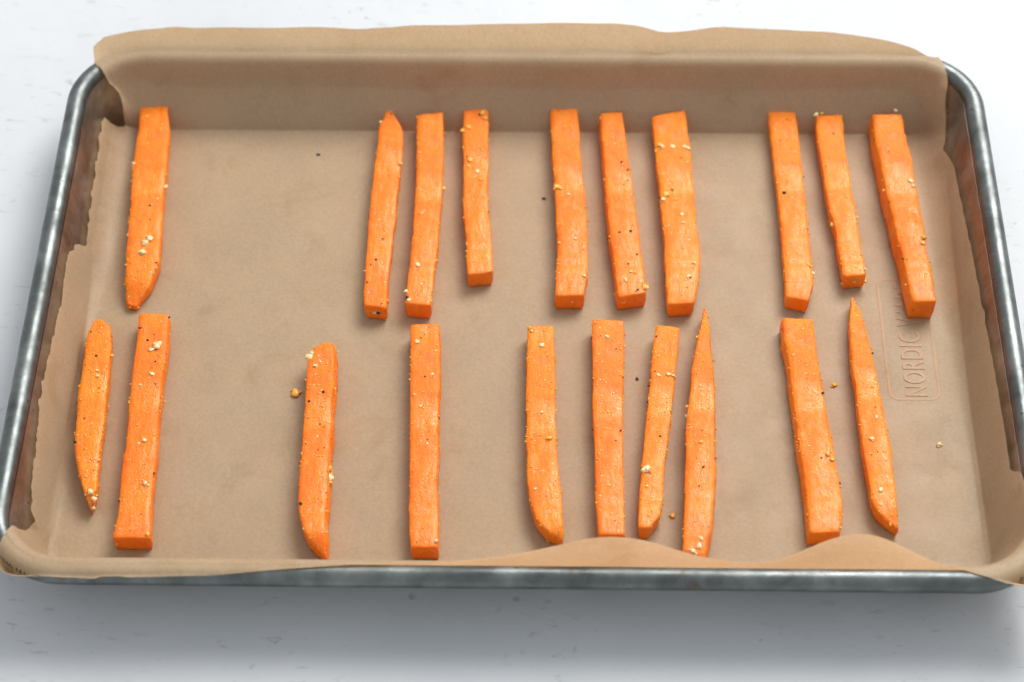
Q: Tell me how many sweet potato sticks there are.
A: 20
